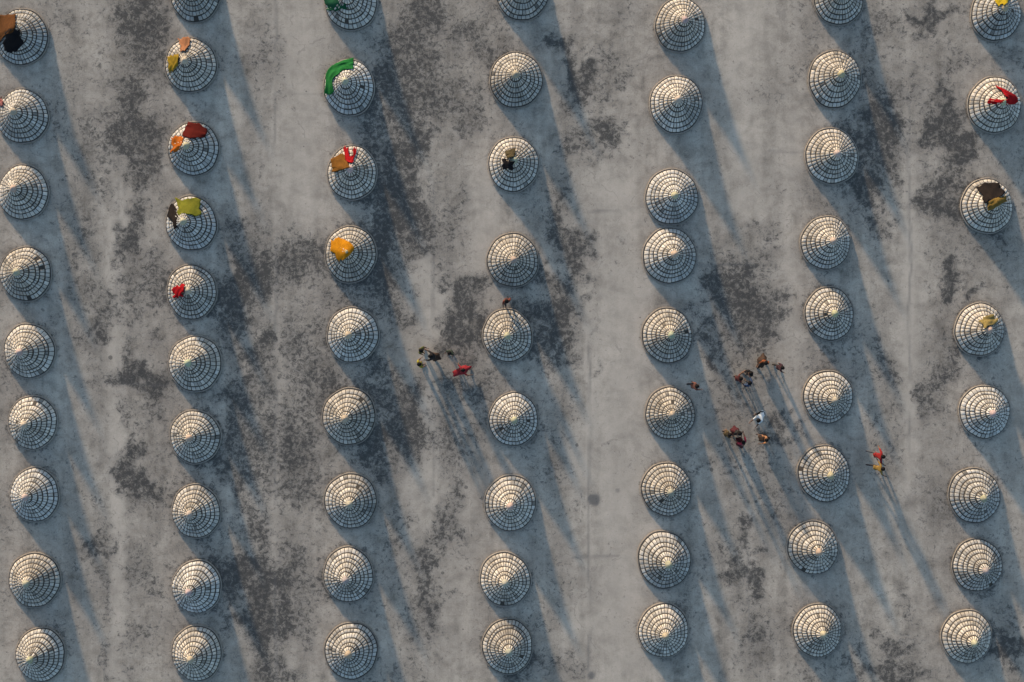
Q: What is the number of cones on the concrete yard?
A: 63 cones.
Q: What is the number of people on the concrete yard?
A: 19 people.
